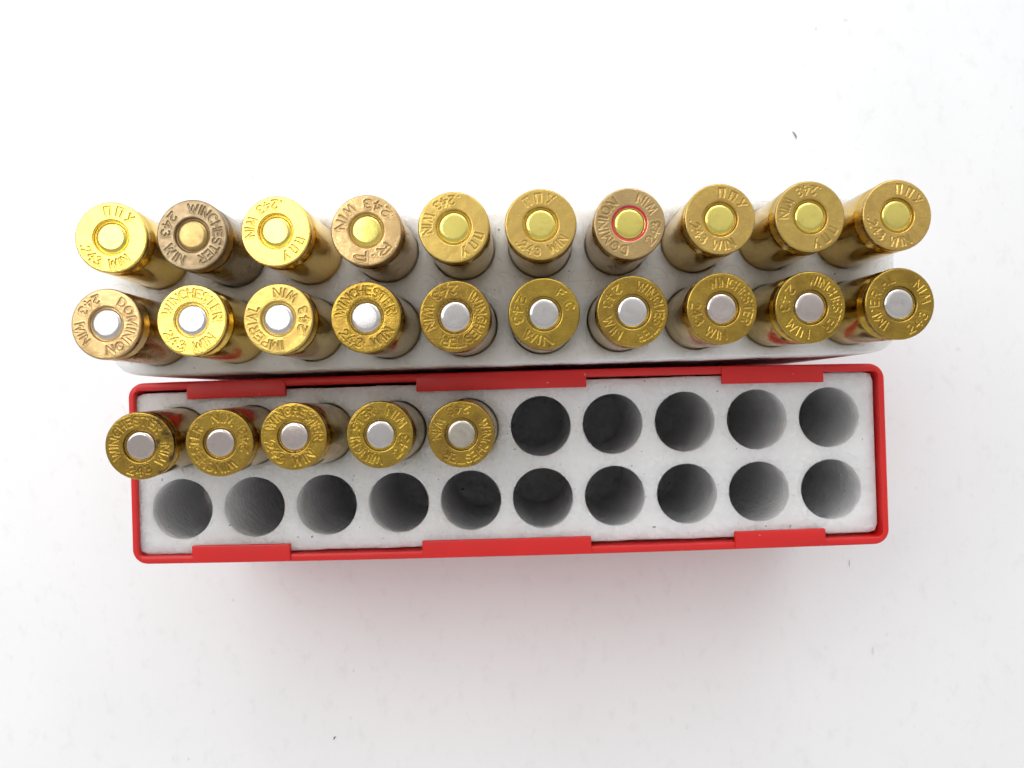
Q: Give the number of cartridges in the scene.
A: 25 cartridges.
